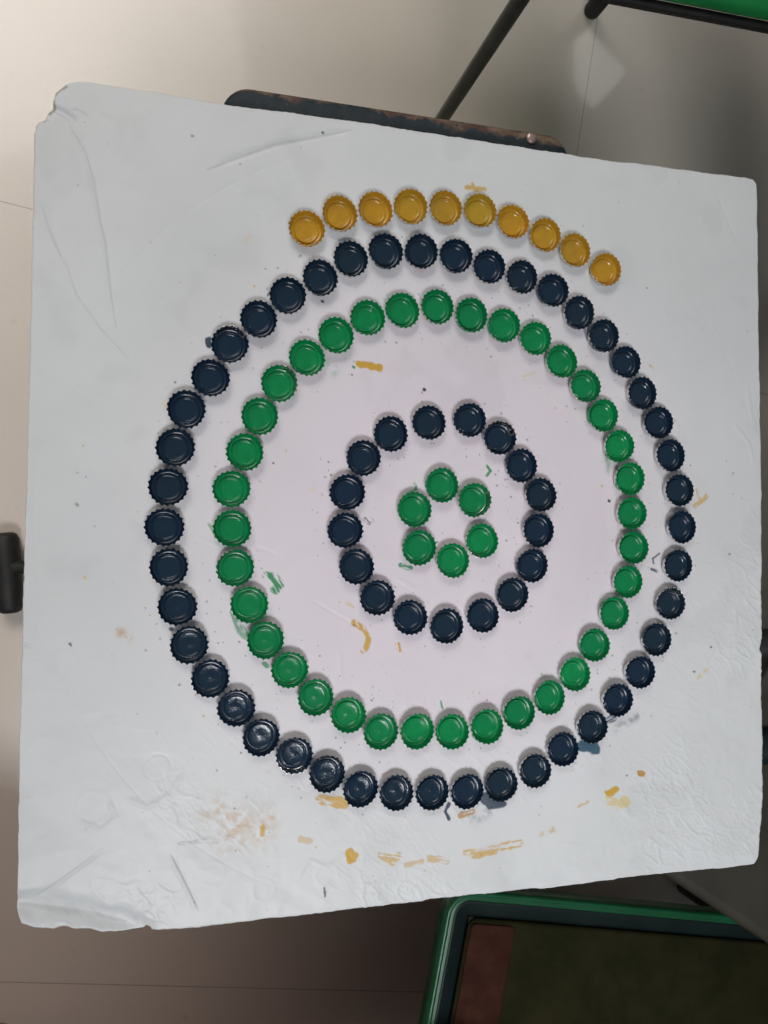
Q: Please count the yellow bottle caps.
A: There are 10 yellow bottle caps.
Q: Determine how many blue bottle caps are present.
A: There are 62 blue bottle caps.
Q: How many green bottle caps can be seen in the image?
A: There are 42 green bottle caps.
